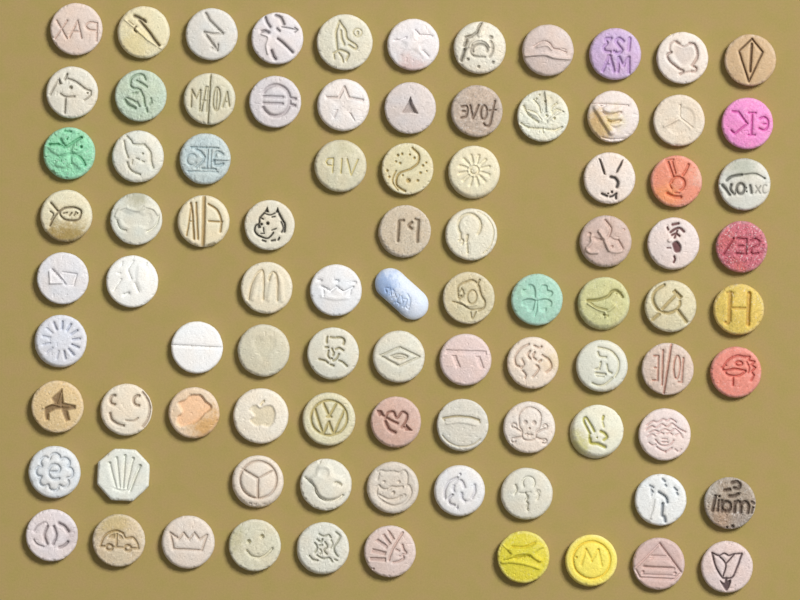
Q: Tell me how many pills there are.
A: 89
